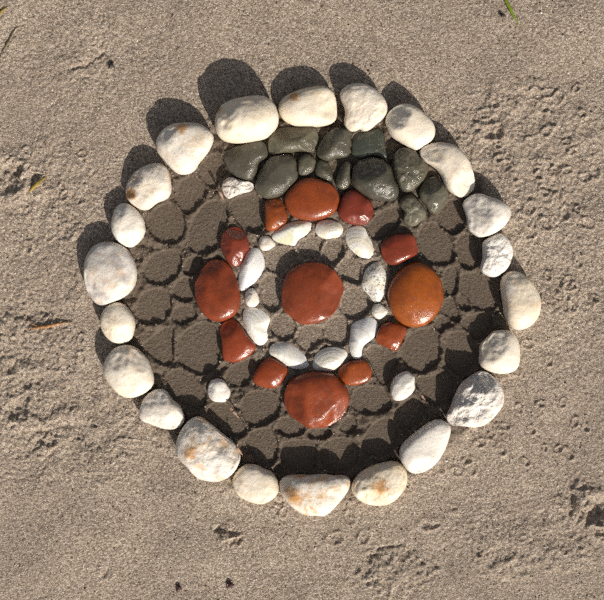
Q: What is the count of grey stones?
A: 12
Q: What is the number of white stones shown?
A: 28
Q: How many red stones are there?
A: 13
